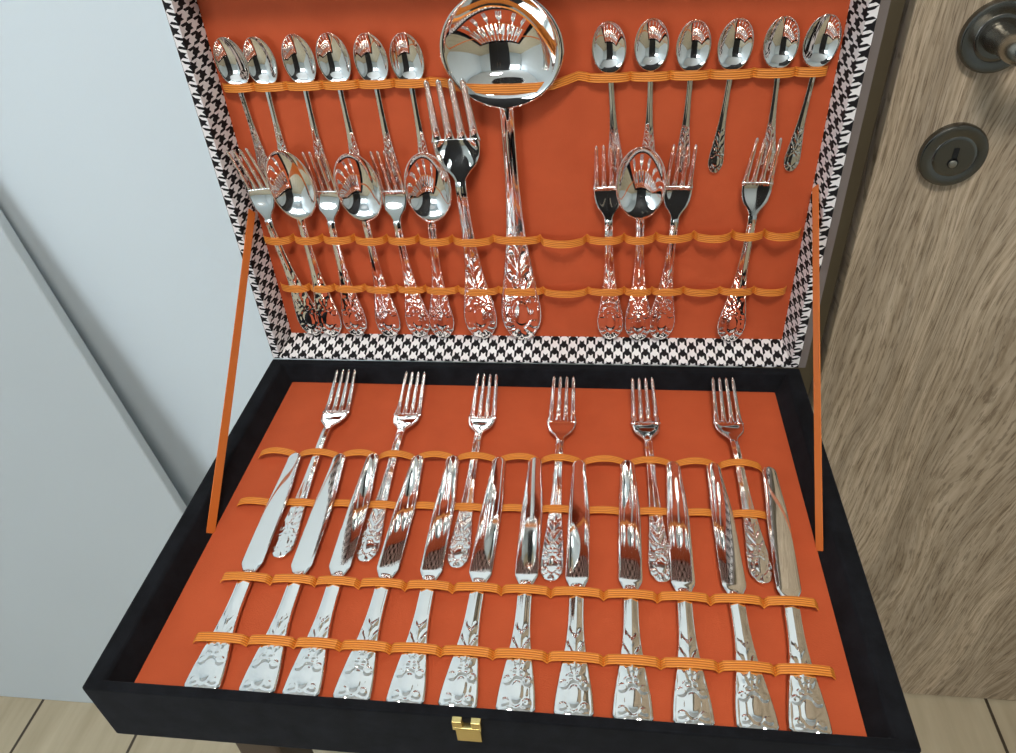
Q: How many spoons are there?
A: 16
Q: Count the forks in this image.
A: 13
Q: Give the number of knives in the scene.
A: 12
